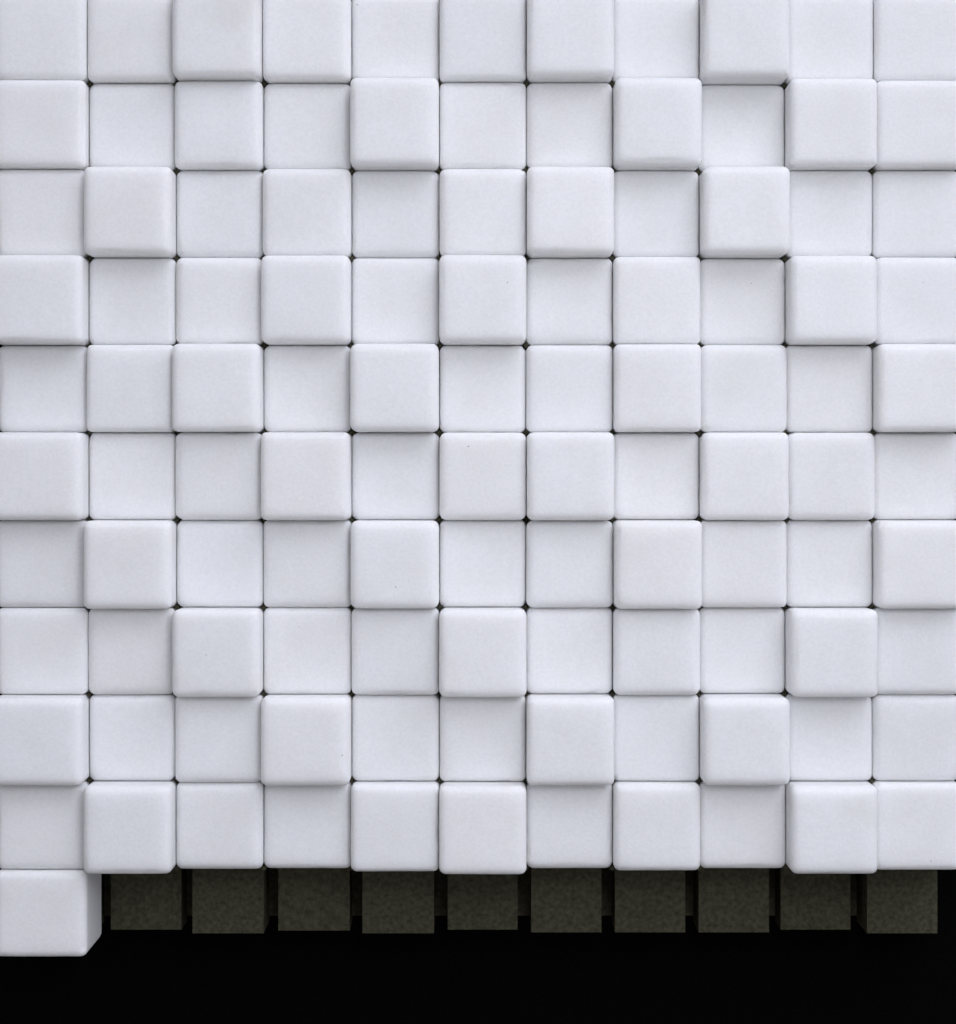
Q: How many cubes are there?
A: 111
